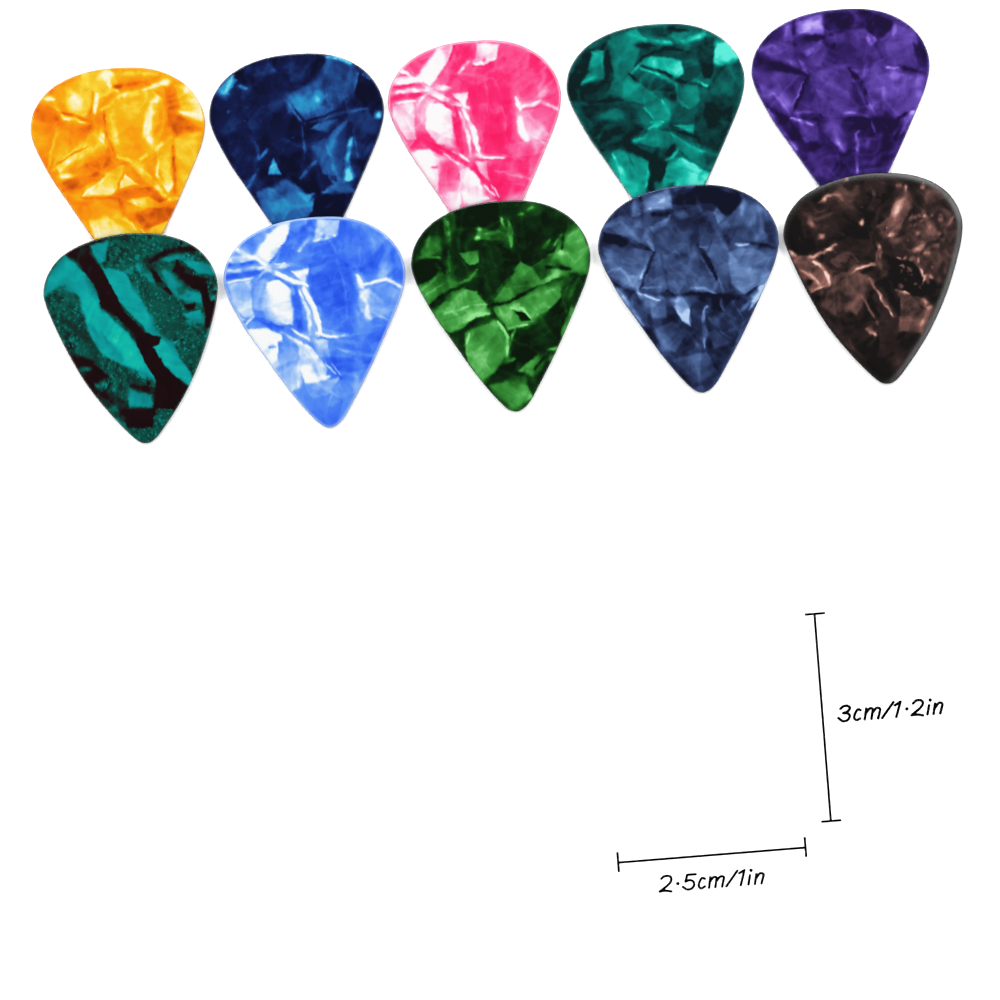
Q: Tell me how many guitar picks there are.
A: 10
